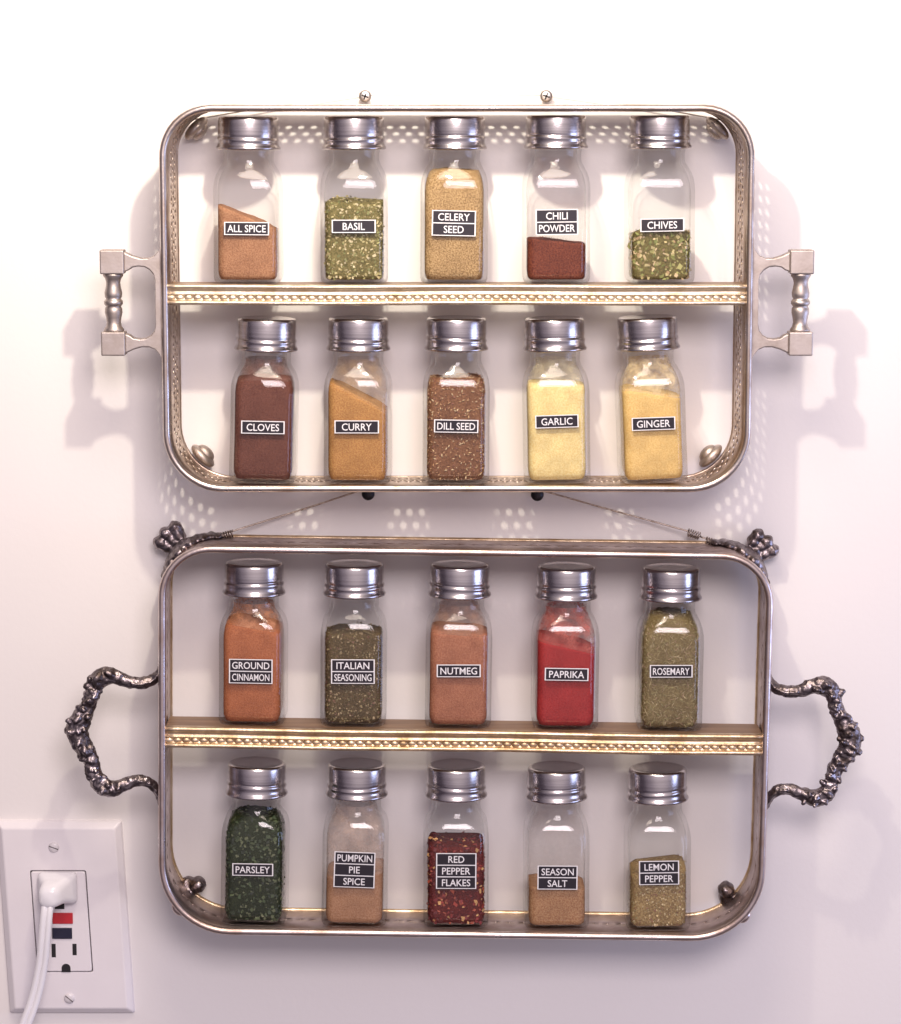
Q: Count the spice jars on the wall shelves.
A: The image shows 20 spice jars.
